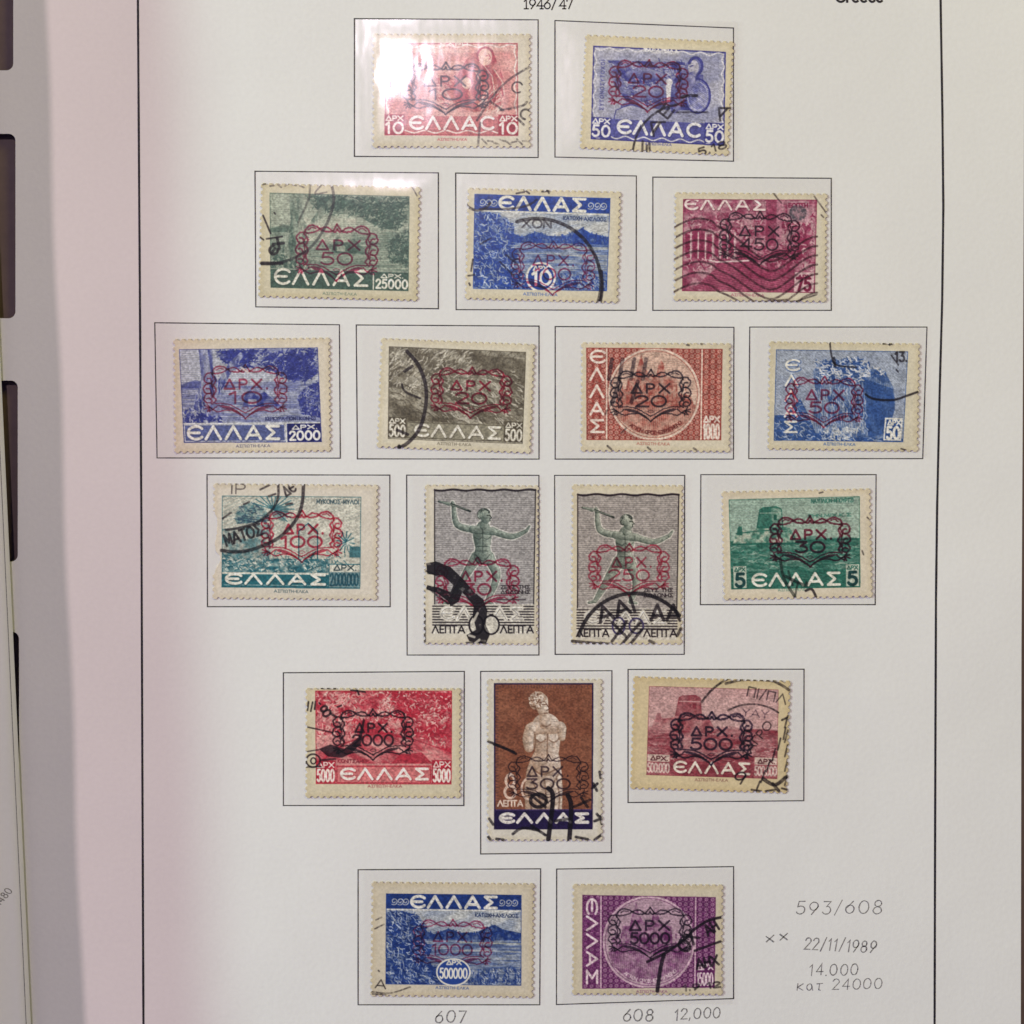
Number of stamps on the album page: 18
